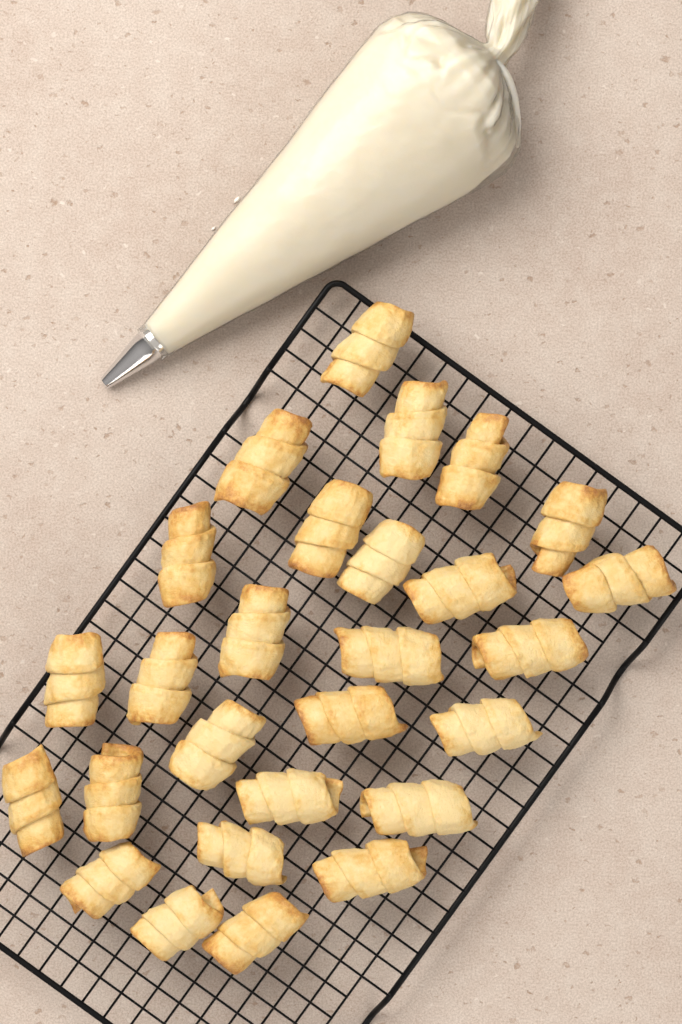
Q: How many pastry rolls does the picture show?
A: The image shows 27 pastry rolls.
